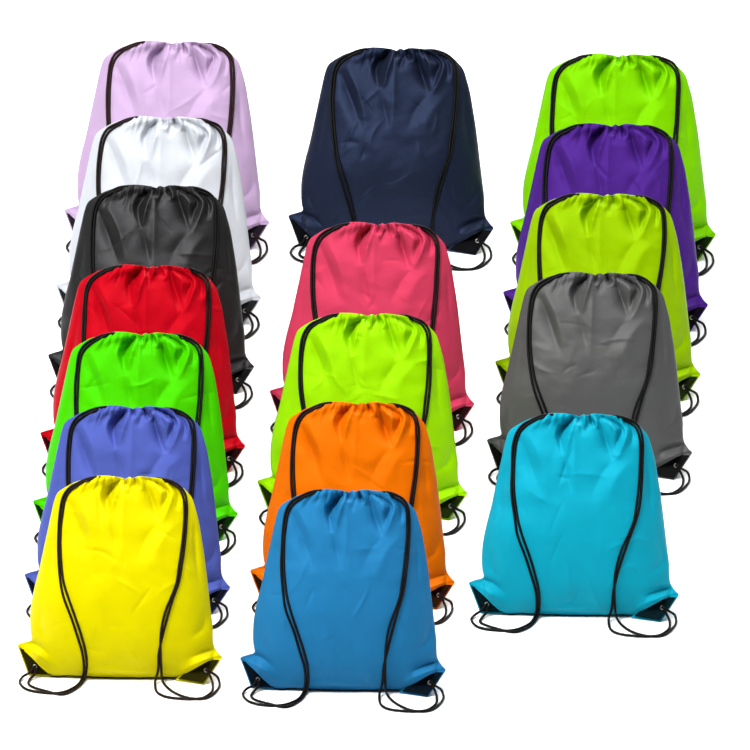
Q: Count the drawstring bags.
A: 17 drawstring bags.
